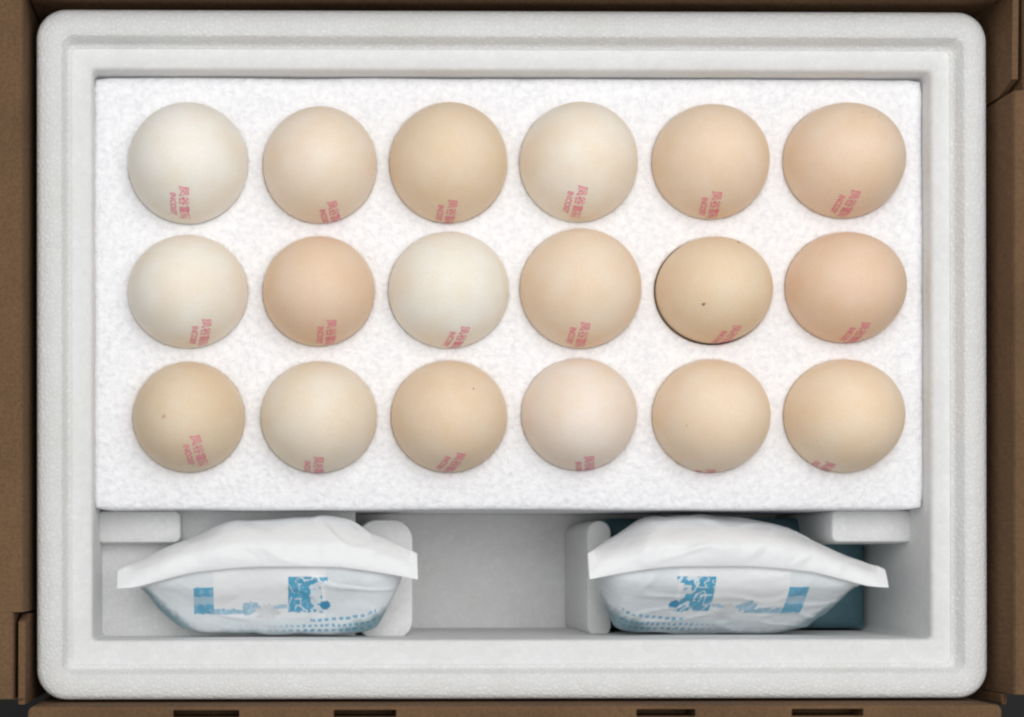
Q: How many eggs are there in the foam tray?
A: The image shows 18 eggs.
